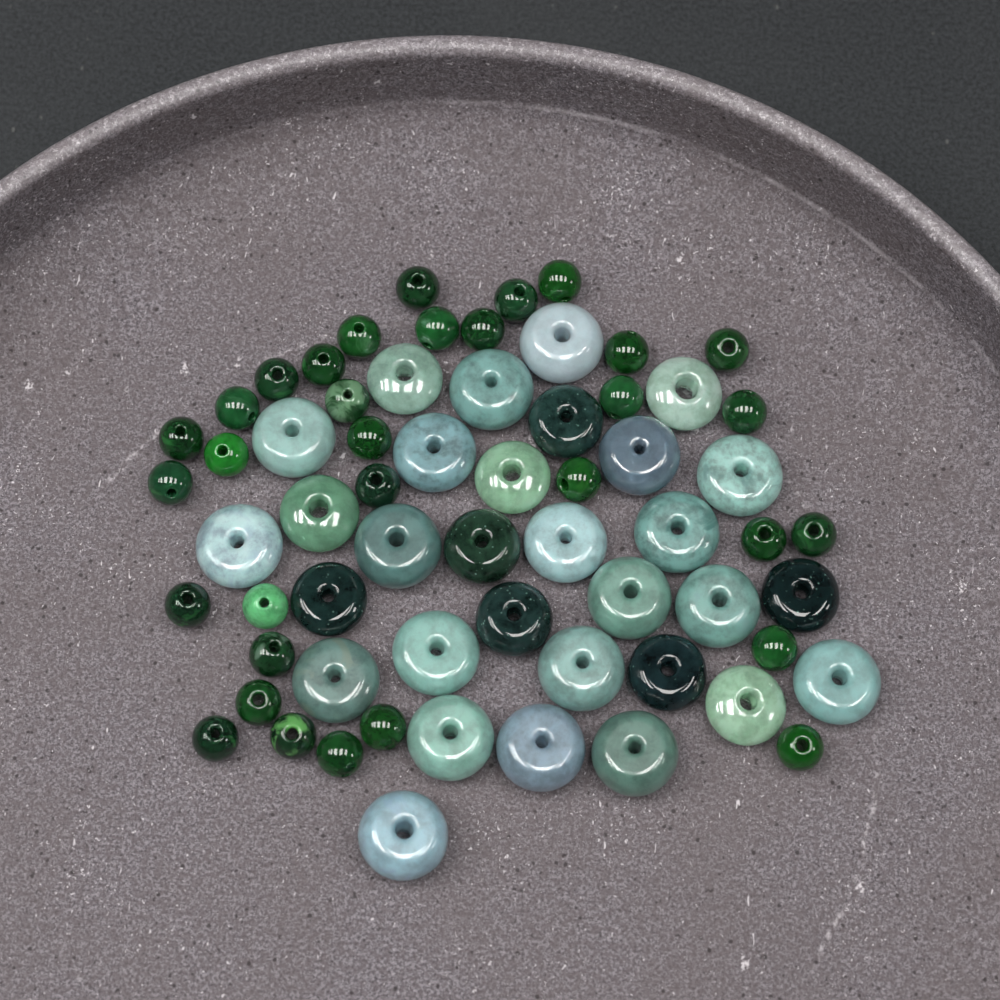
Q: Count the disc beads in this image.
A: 31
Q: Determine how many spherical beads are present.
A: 32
